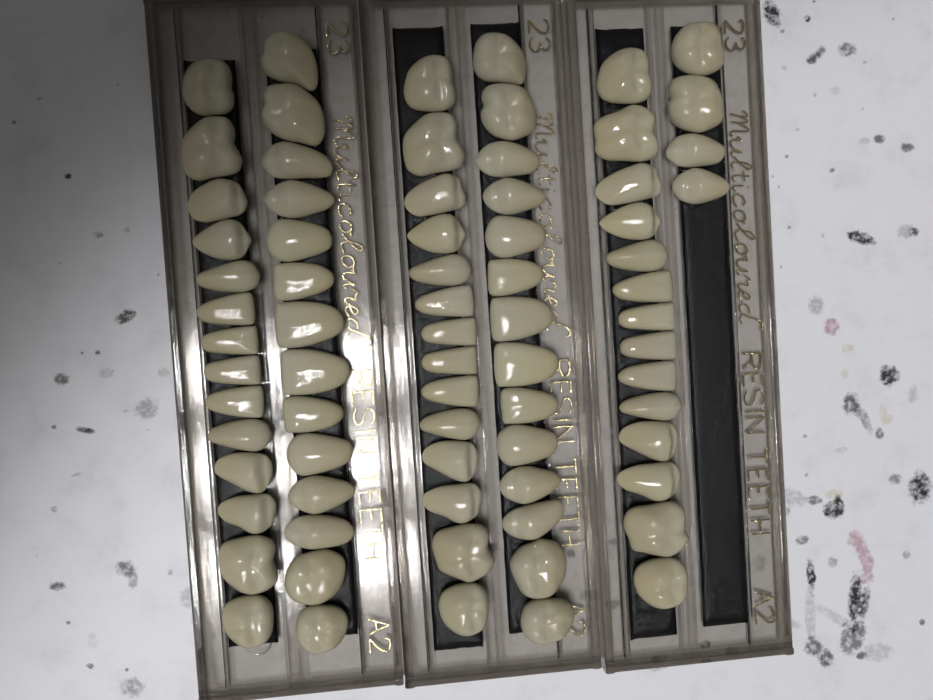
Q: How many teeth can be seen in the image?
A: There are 74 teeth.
